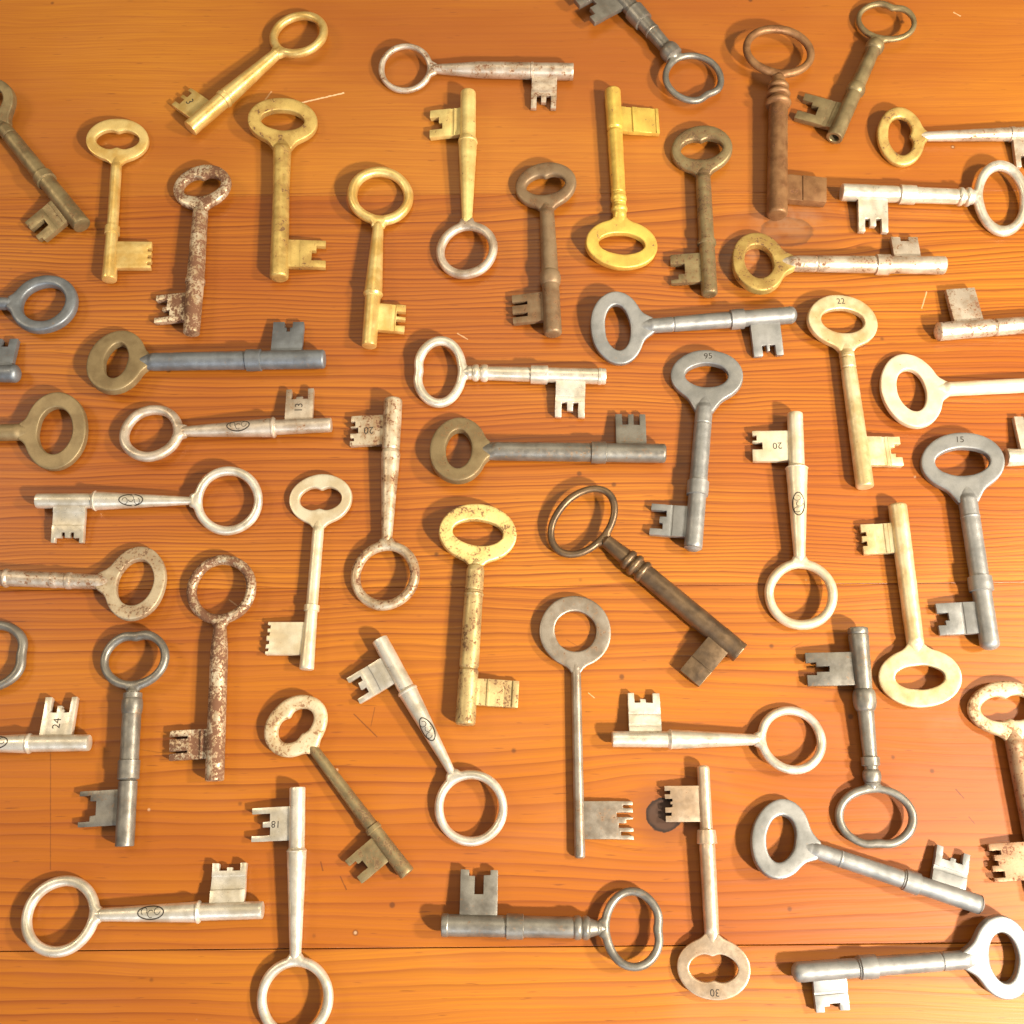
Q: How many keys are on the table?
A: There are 55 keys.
